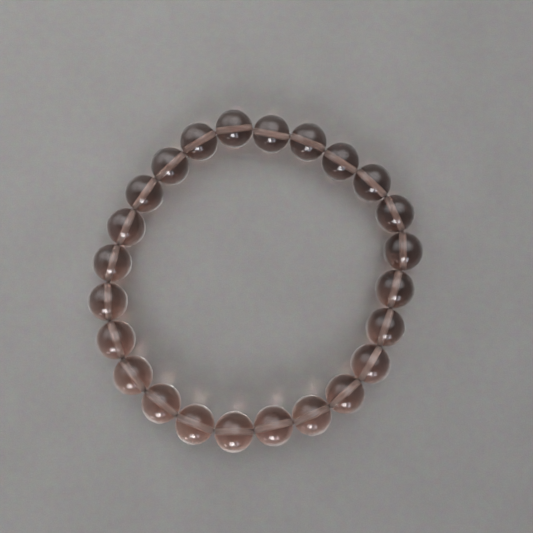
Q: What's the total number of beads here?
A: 24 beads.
